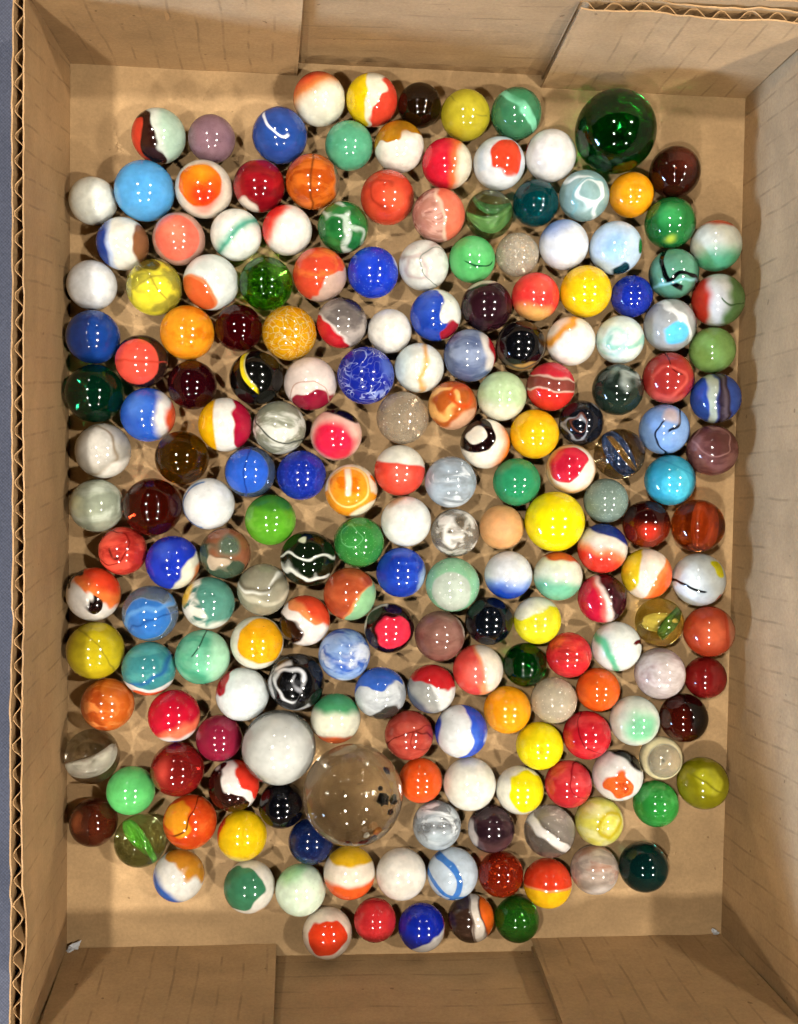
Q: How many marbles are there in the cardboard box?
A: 200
